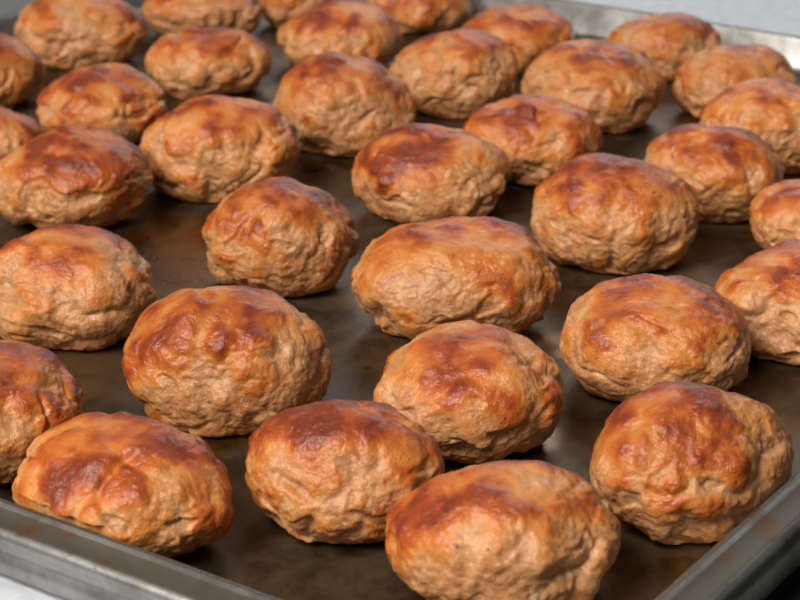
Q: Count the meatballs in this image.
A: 35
